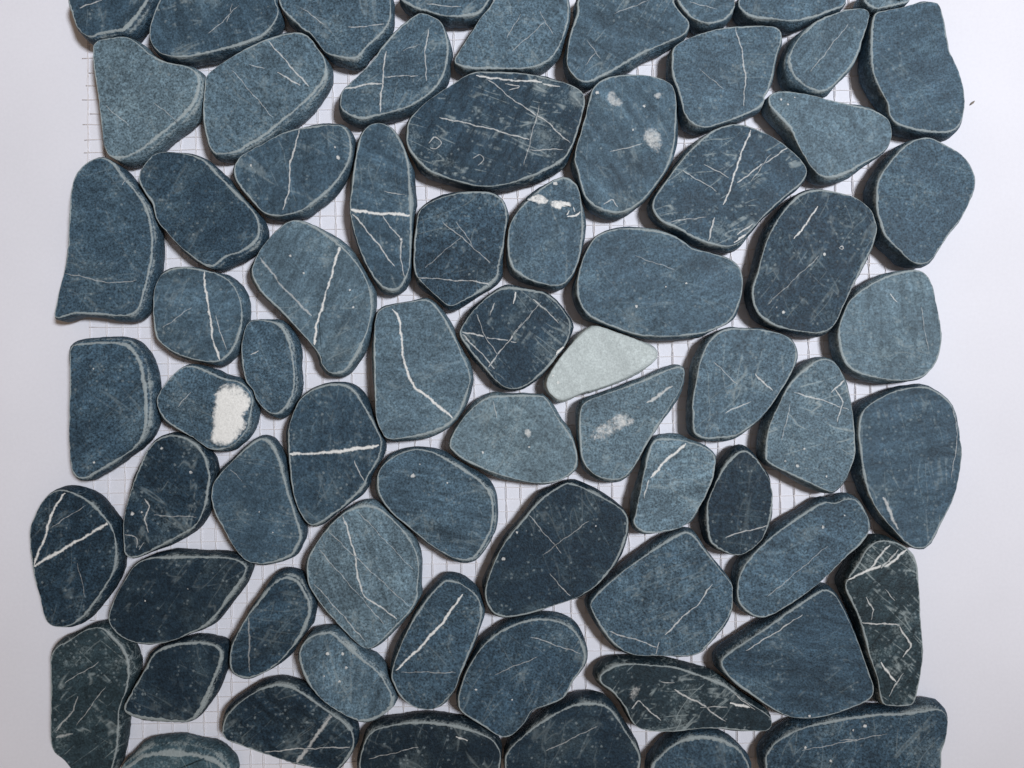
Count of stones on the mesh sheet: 69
